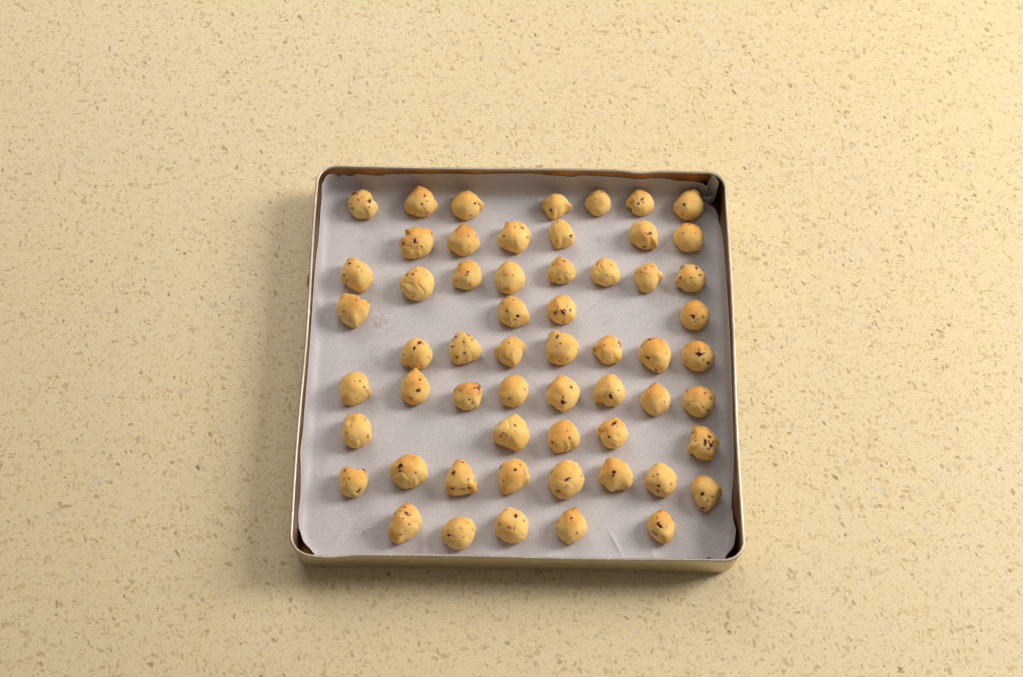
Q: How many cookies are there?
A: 58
